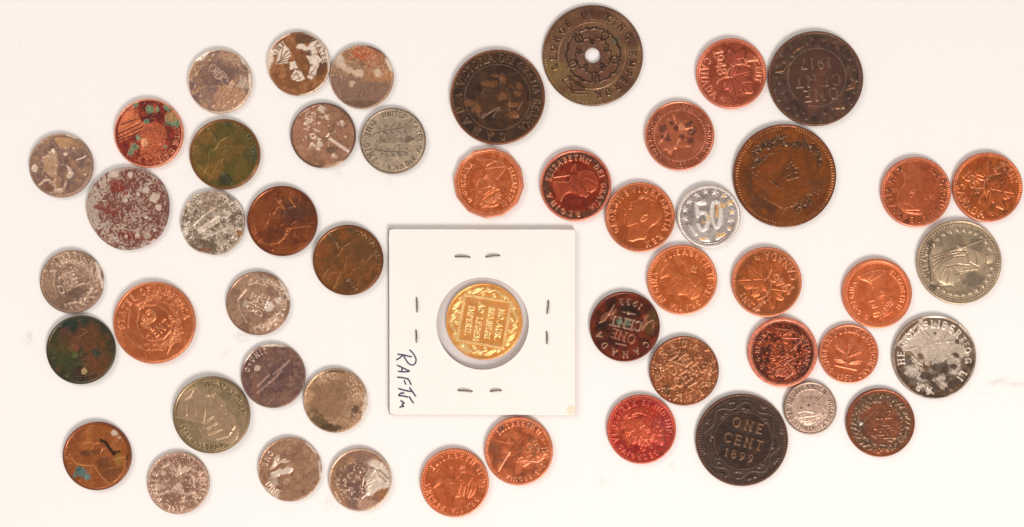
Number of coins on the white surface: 51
